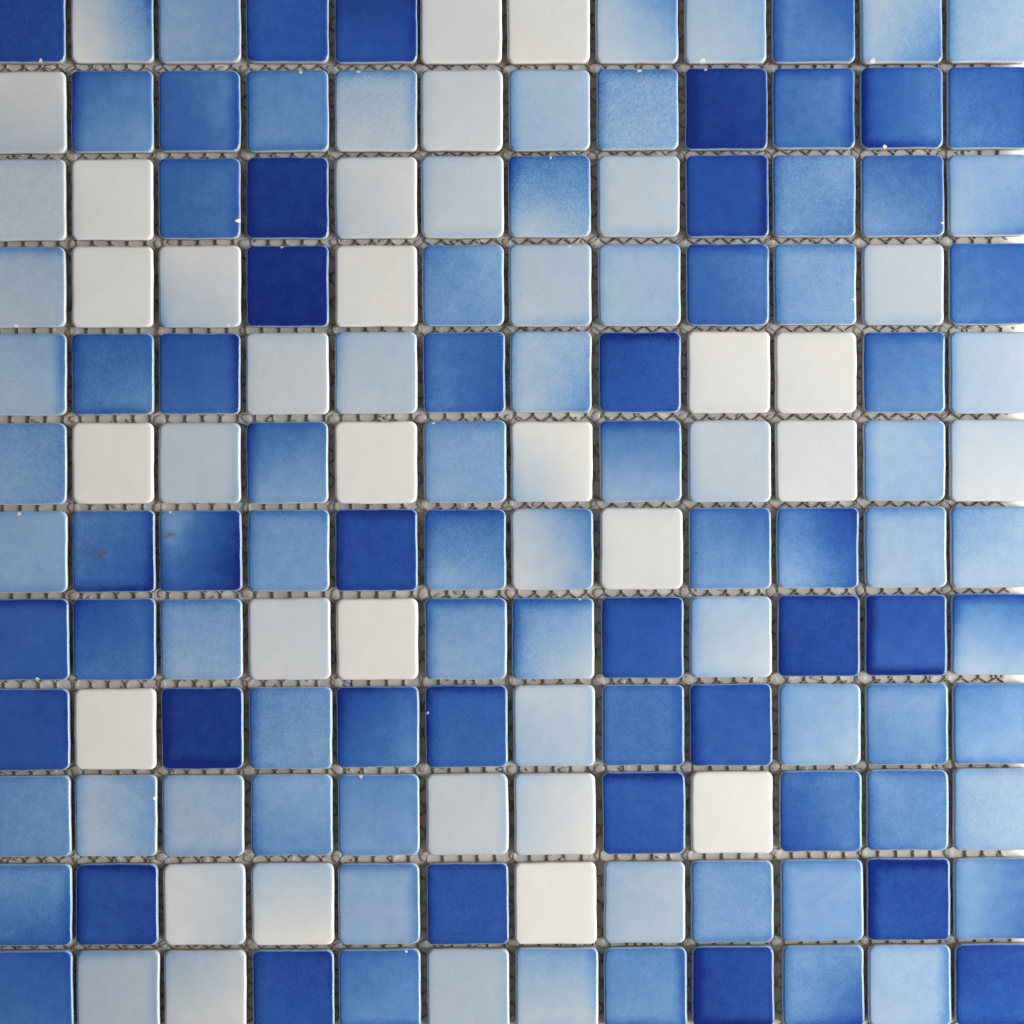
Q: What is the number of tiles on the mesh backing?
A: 144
